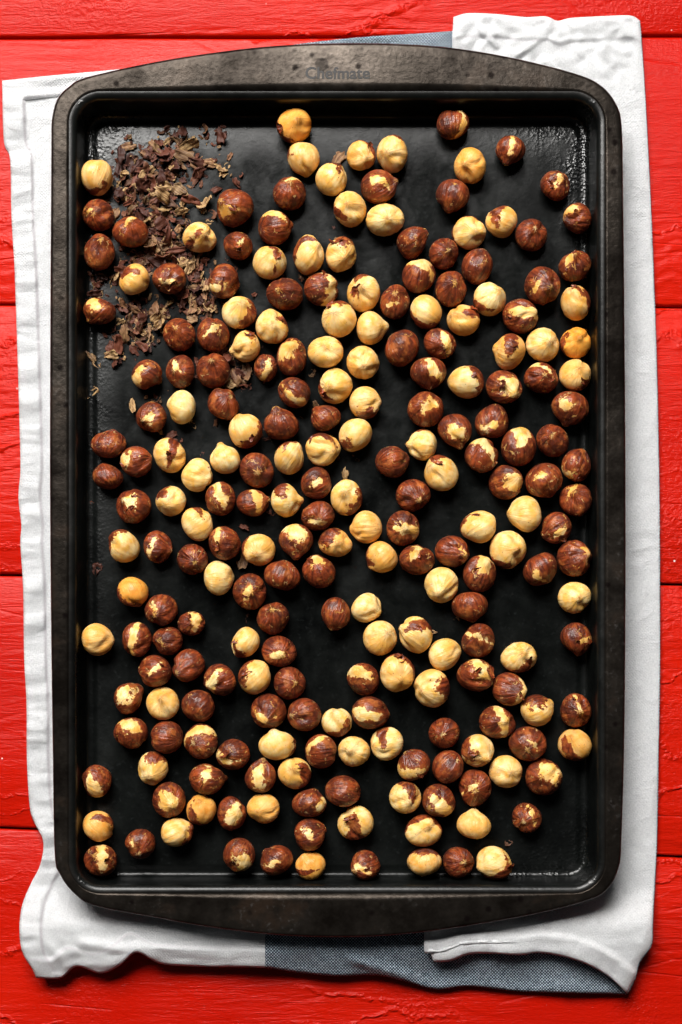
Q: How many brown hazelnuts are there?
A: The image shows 132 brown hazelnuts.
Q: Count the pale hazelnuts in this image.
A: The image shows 93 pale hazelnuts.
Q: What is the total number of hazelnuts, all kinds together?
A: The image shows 225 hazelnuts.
